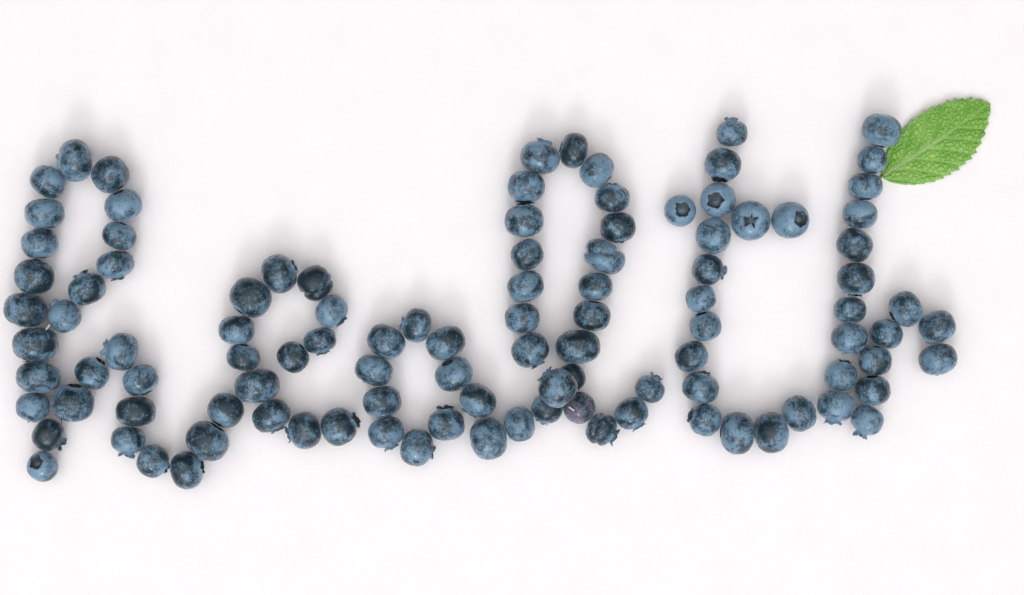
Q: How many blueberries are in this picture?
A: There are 106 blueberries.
